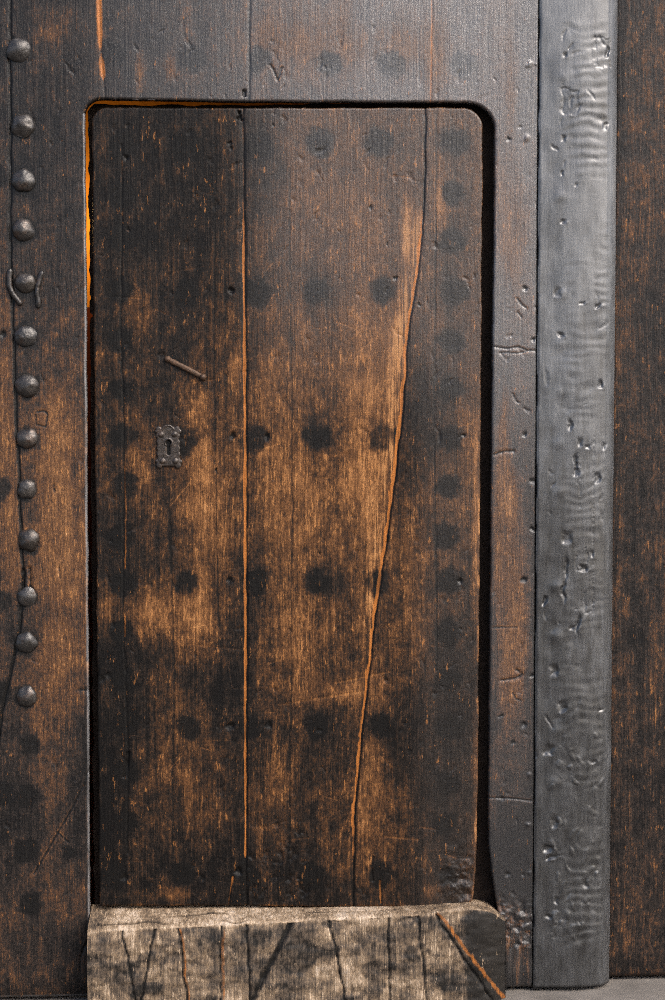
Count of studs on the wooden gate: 13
